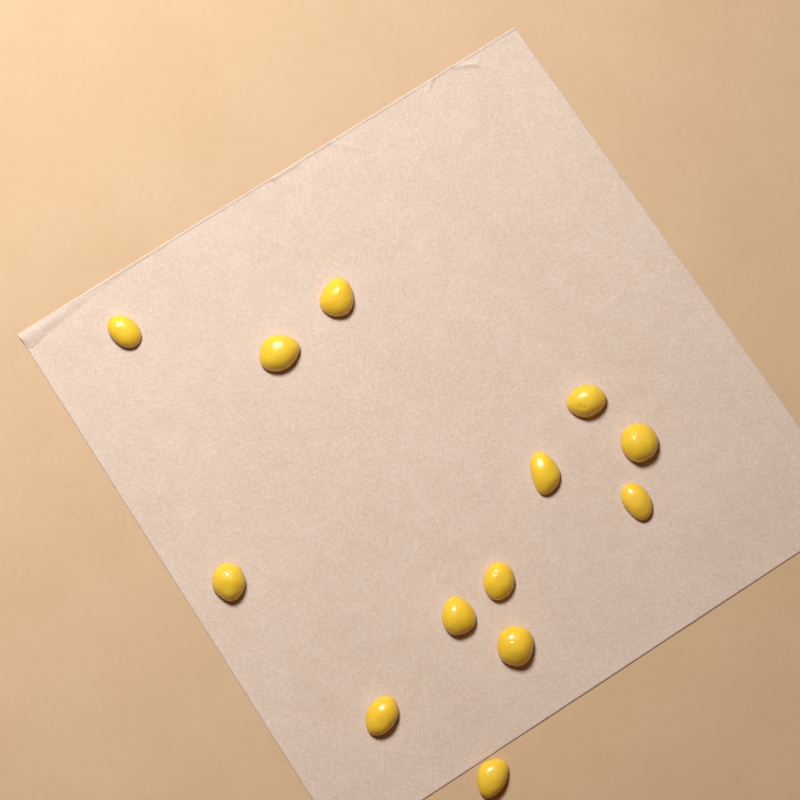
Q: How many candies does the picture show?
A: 13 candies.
